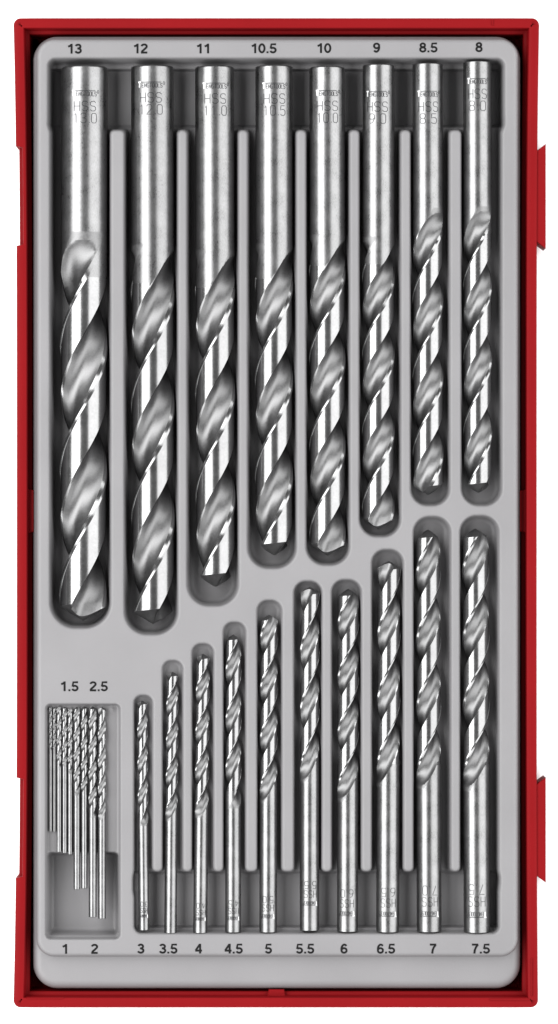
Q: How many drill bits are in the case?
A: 27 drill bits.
